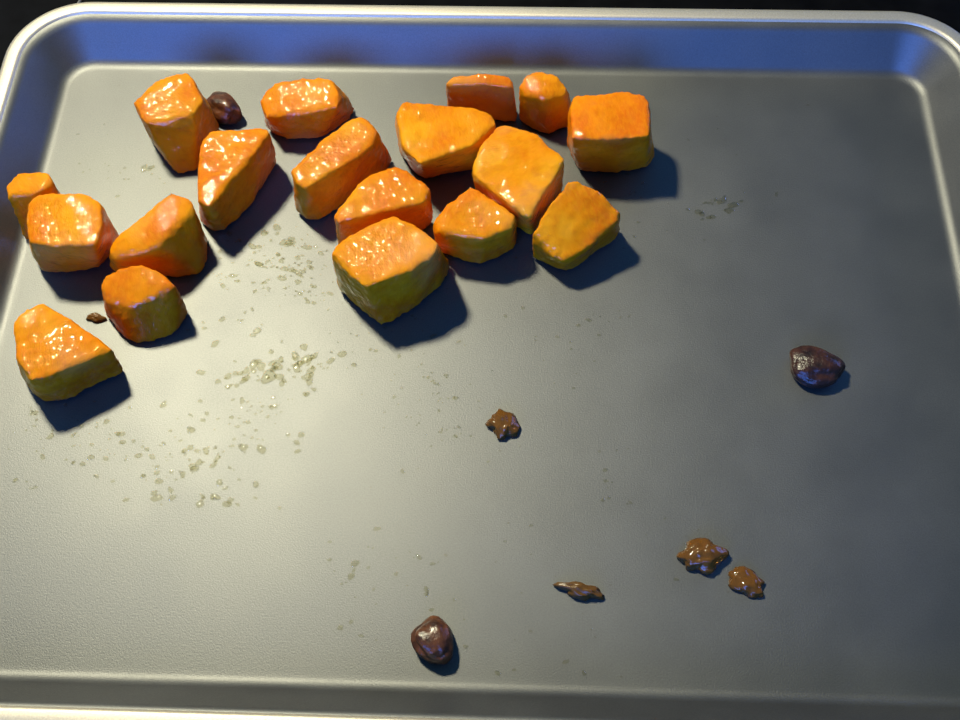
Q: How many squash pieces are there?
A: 18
